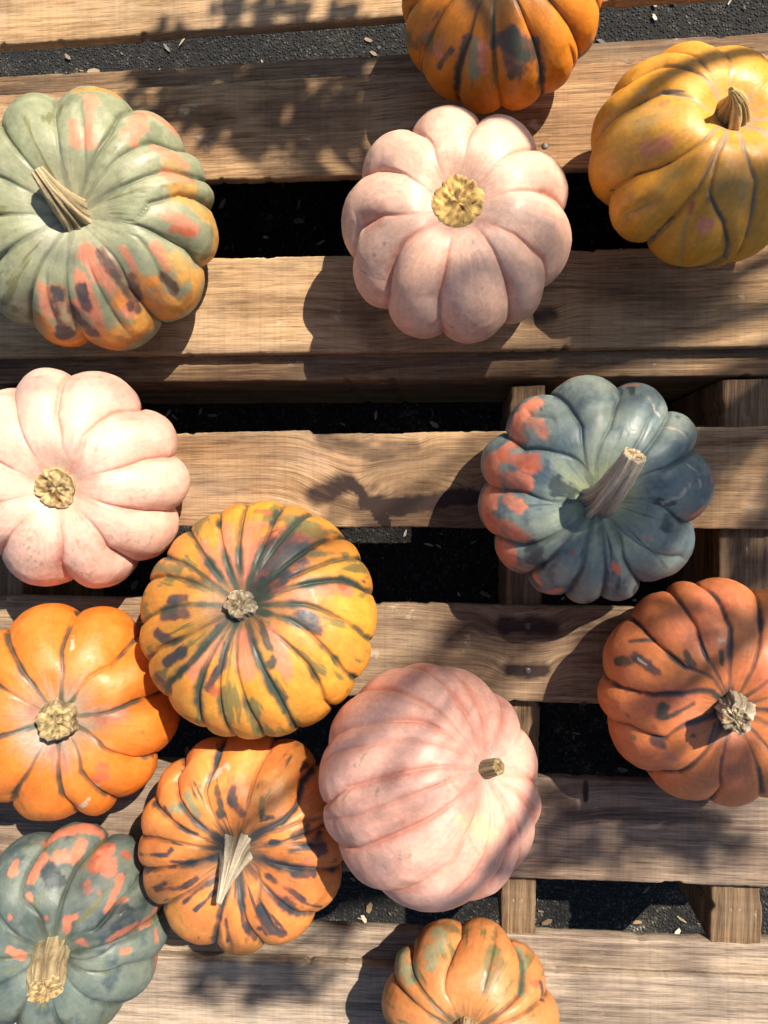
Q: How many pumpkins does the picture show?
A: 13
